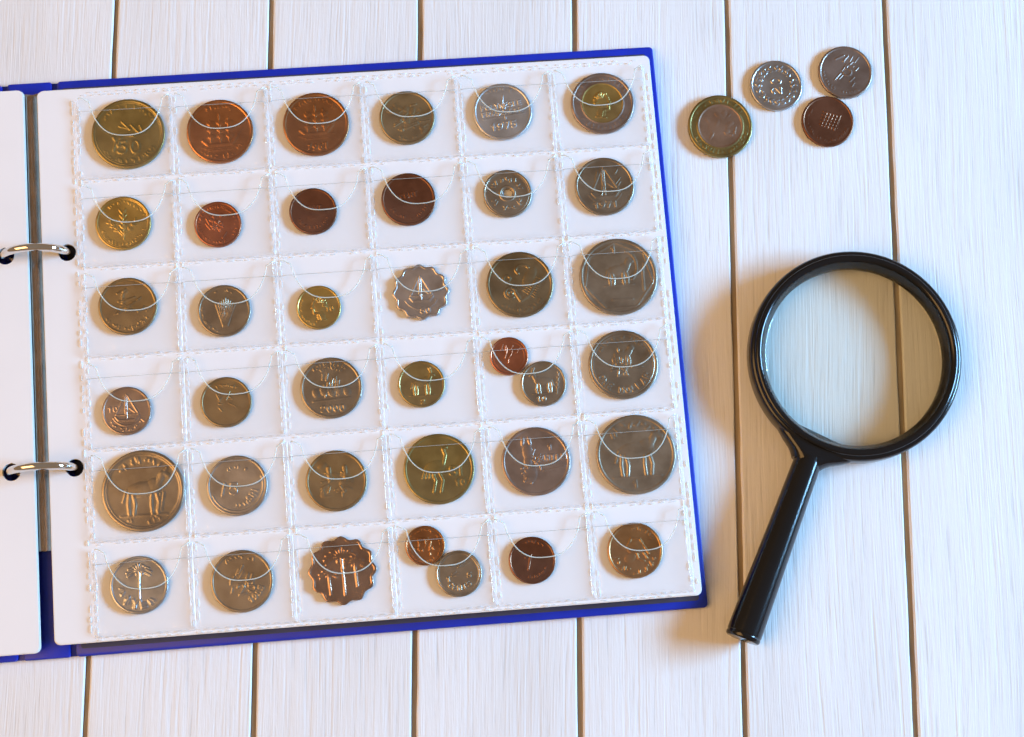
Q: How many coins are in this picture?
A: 42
